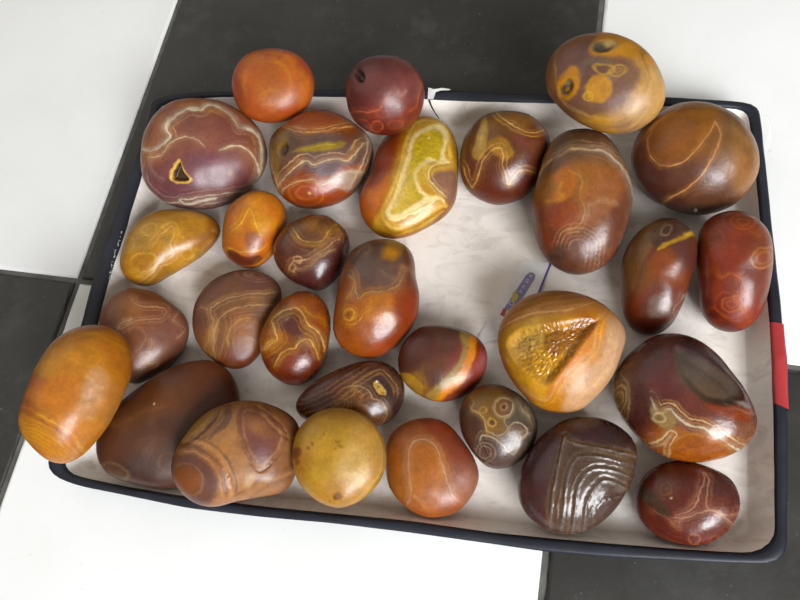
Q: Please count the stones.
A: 30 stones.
